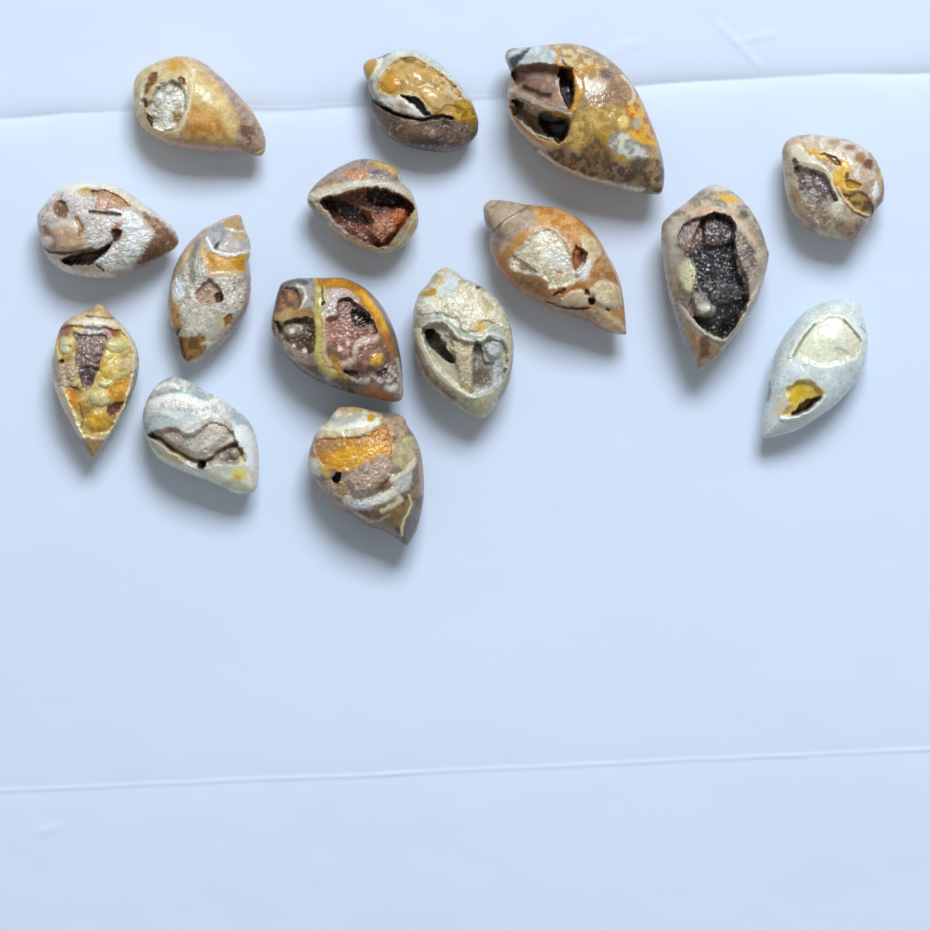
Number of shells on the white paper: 15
